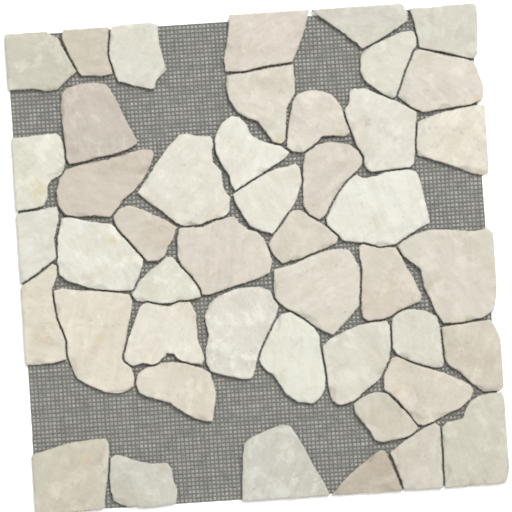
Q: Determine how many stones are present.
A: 46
